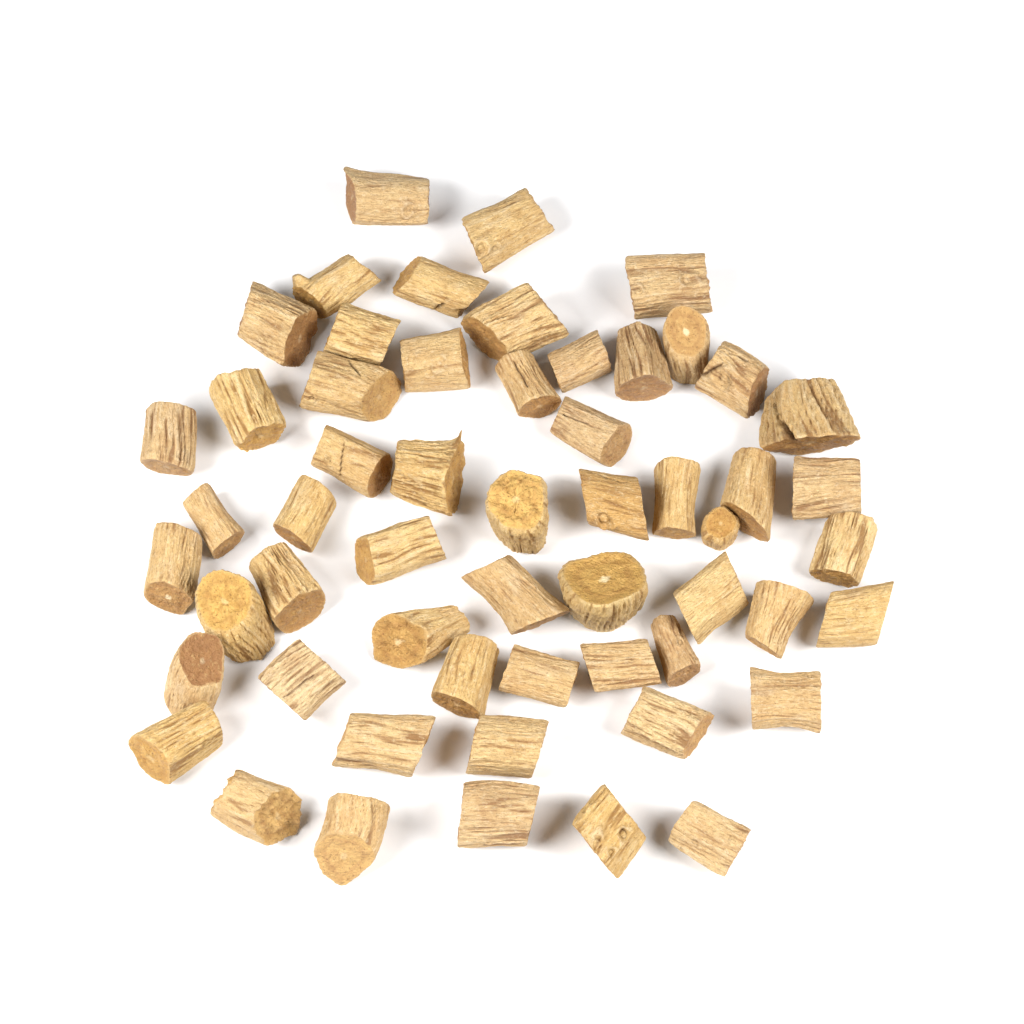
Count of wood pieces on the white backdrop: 56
